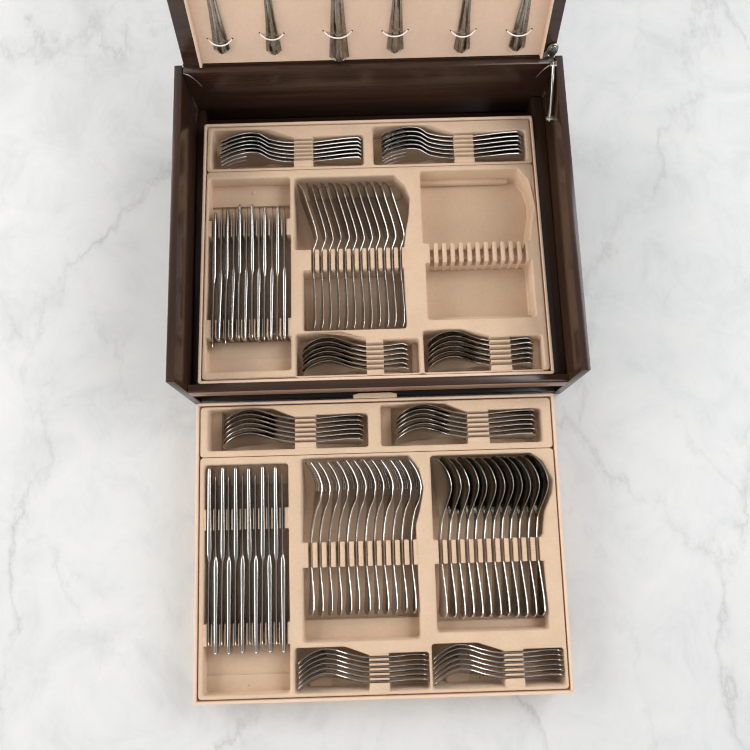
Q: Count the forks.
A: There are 36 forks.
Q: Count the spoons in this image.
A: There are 36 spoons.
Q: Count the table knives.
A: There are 24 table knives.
